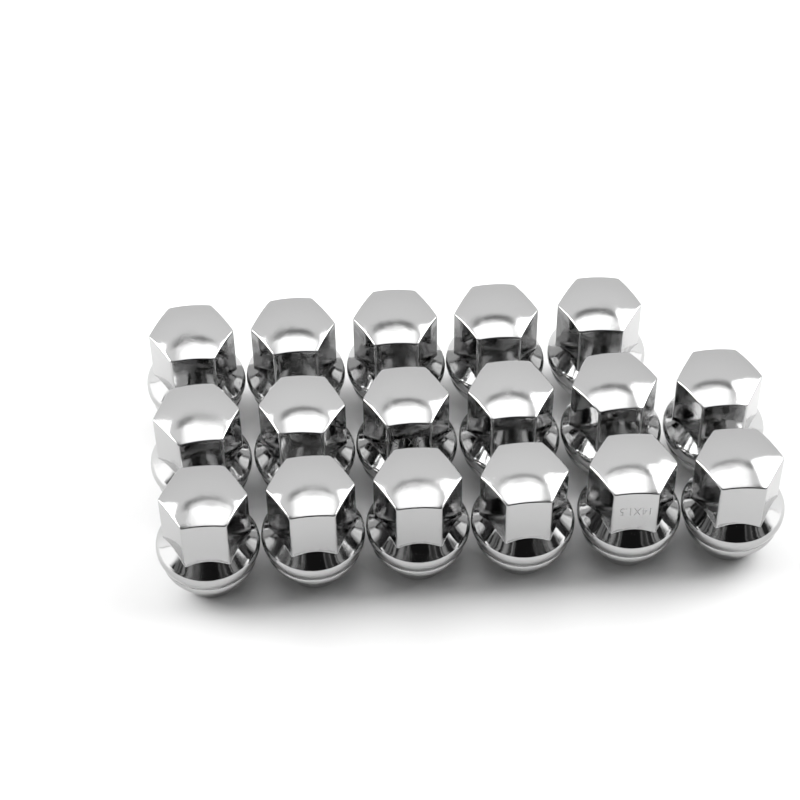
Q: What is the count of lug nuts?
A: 17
